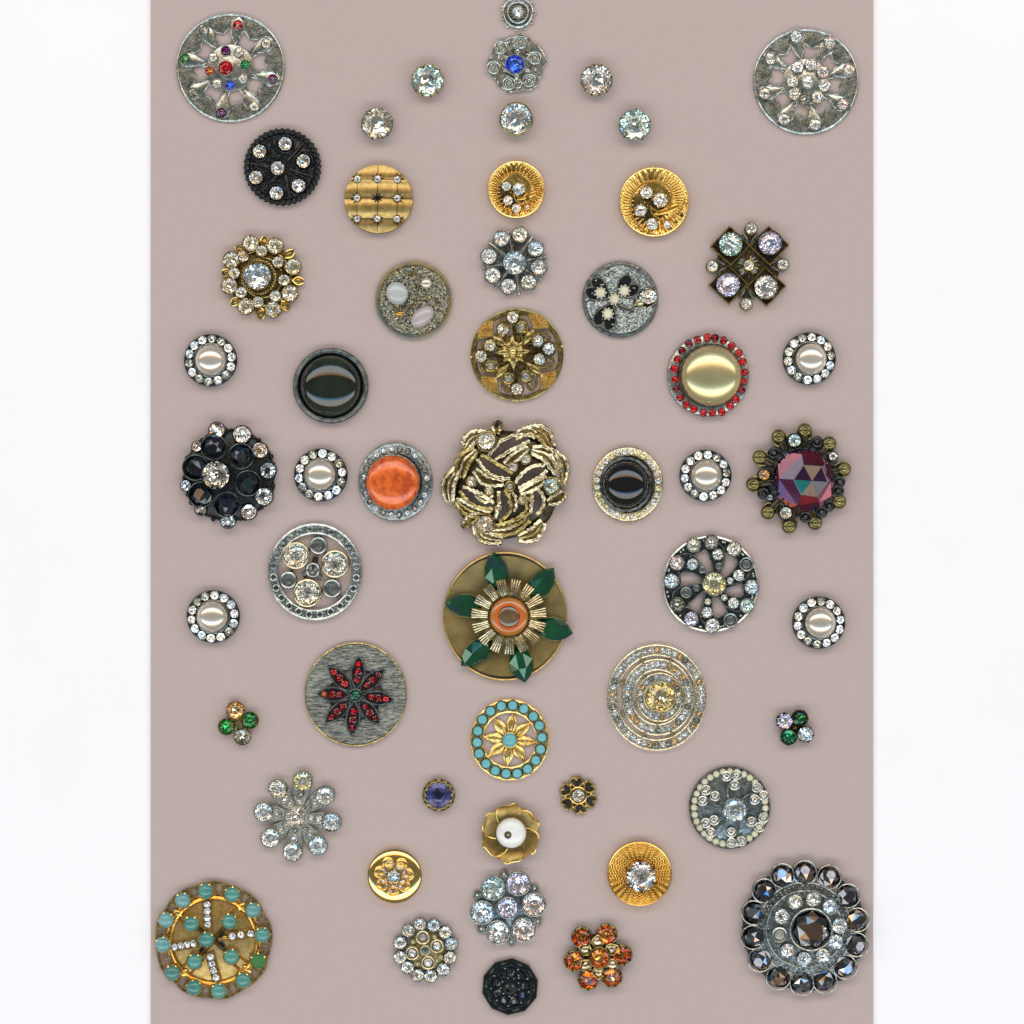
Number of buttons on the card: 53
